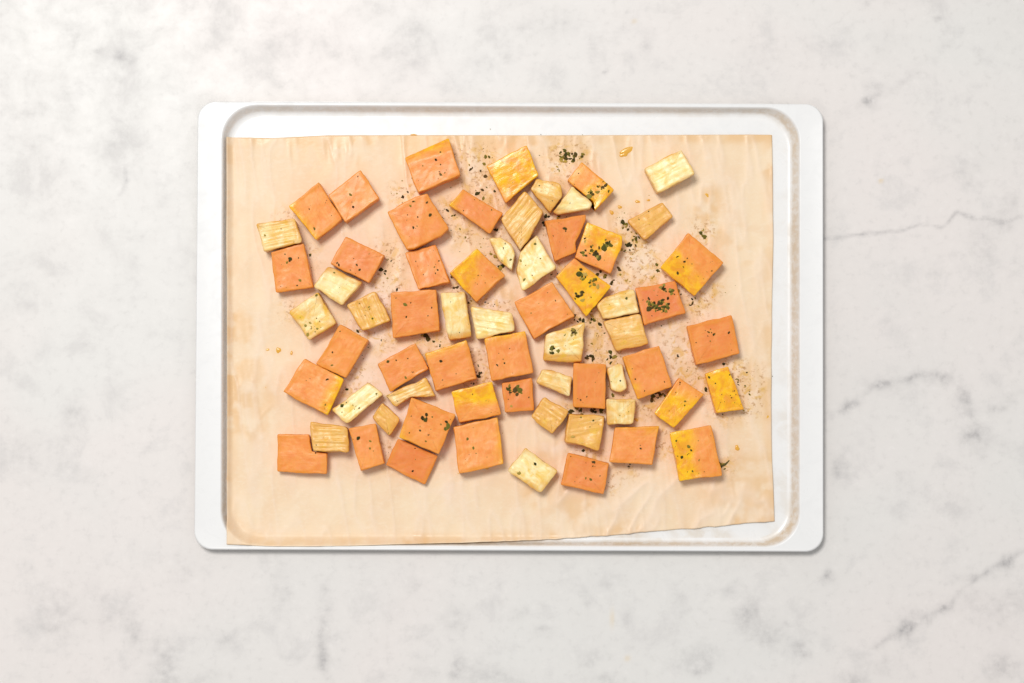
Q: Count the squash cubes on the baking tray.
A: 38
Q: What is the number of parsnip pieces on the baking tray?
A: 26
